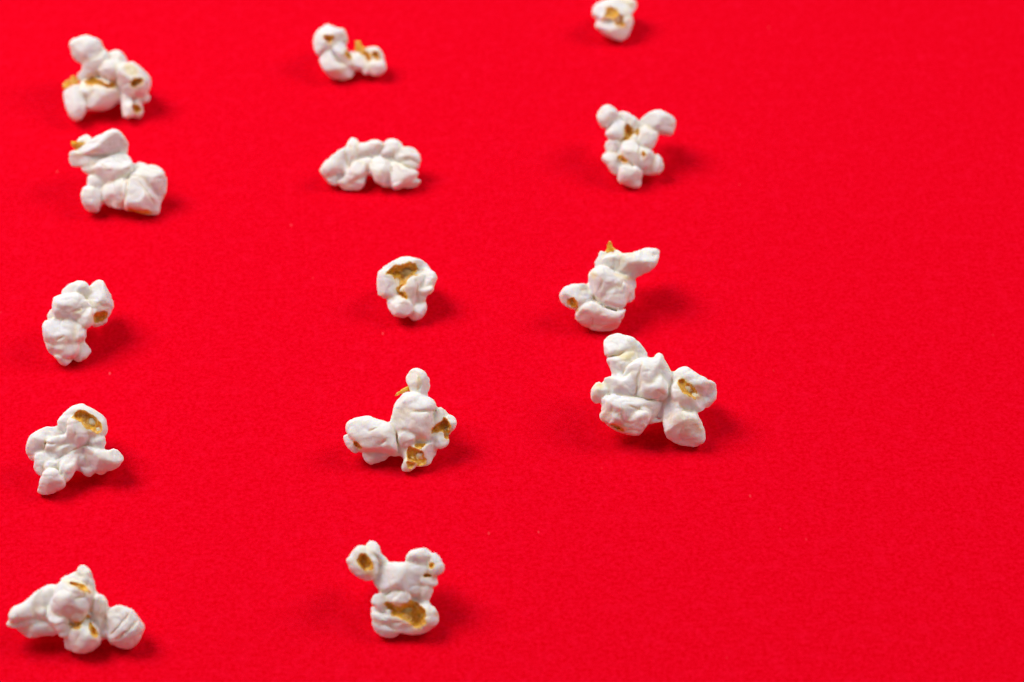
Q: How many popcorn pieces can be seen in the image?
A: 14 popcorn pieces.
